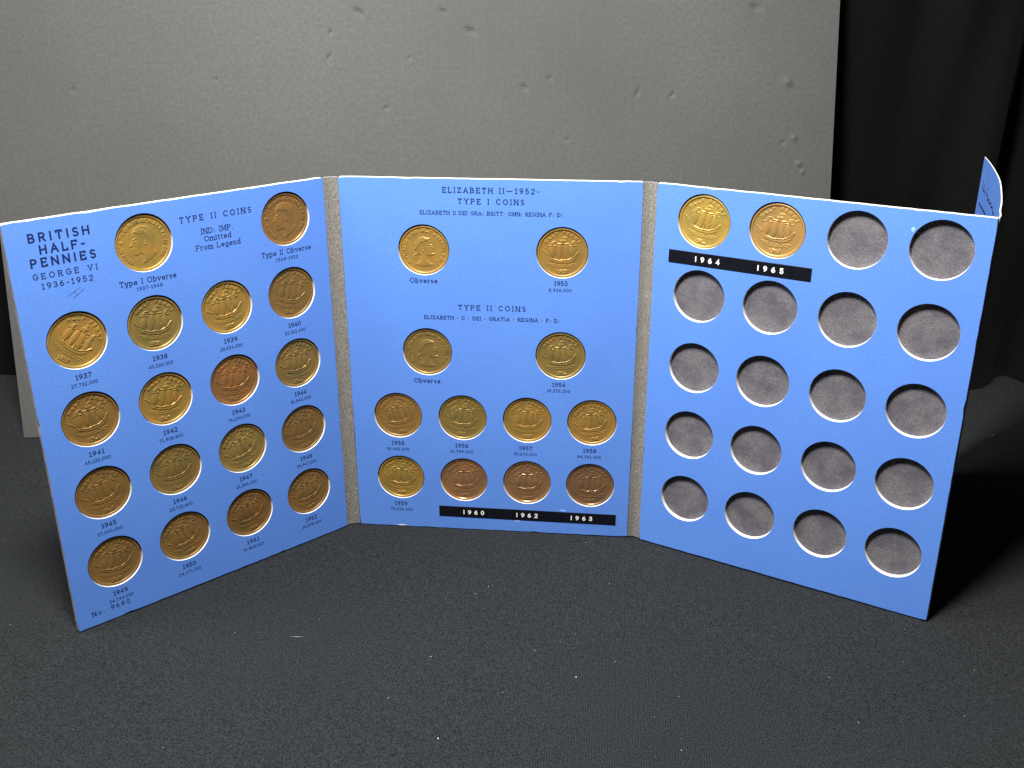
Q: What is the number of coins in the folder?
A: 32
